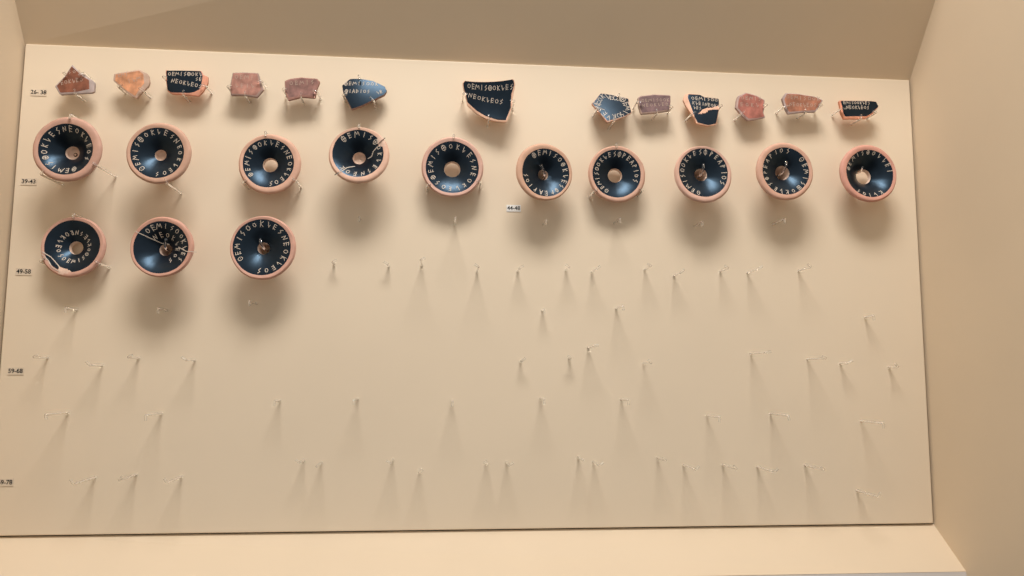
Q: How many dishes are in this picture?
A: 13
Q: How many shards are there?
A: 13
